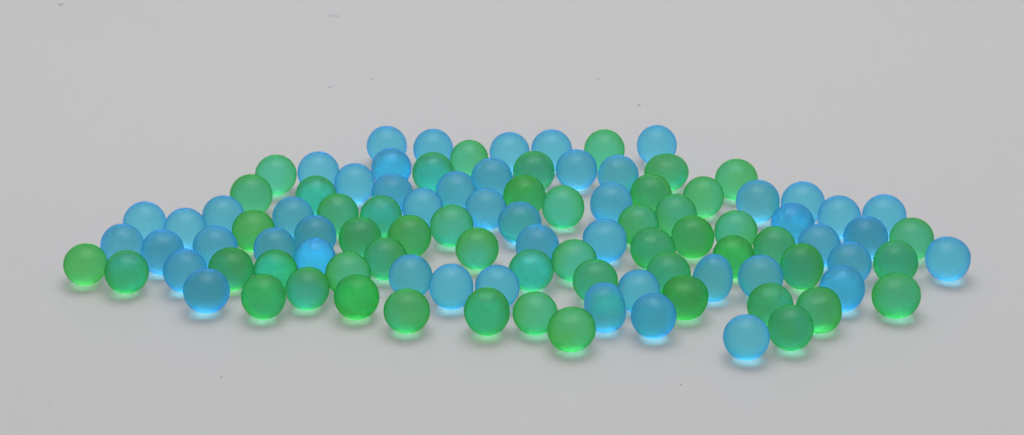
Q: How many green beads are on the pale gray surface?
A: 52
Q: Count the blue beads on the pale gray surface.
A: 50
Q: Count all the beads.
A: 102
